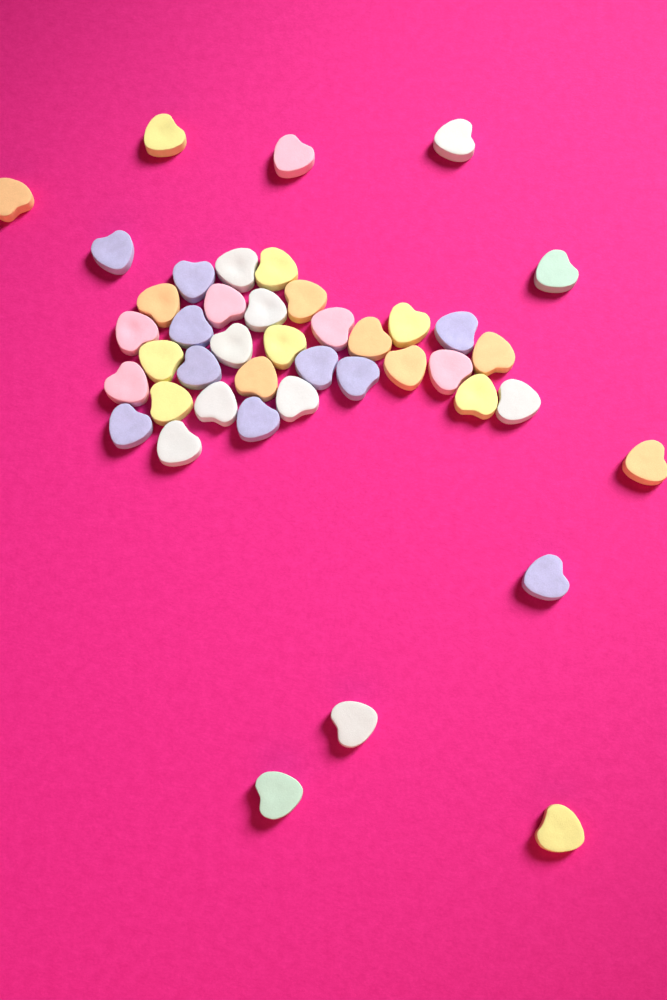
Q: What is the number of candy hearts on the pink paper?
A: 43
